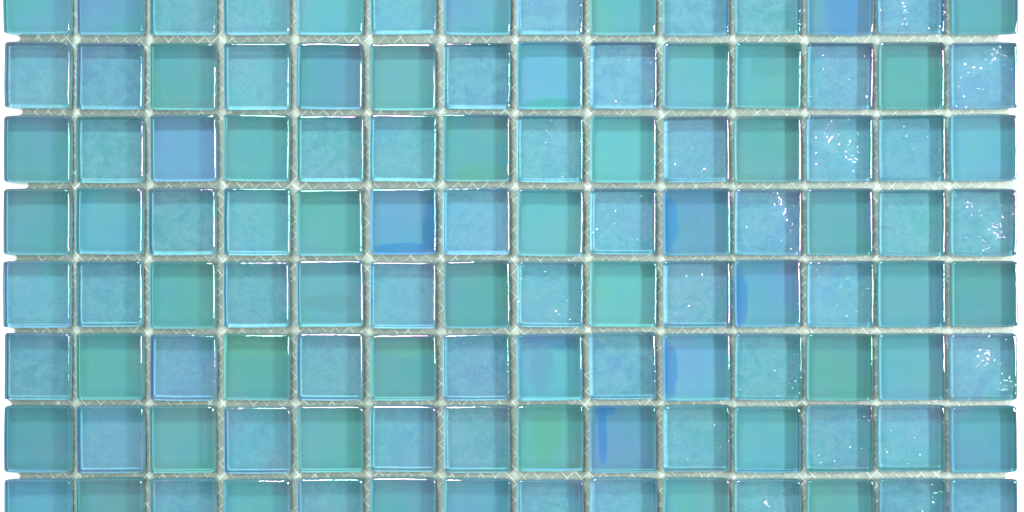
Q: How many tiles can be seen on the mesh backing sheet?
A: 112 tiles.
